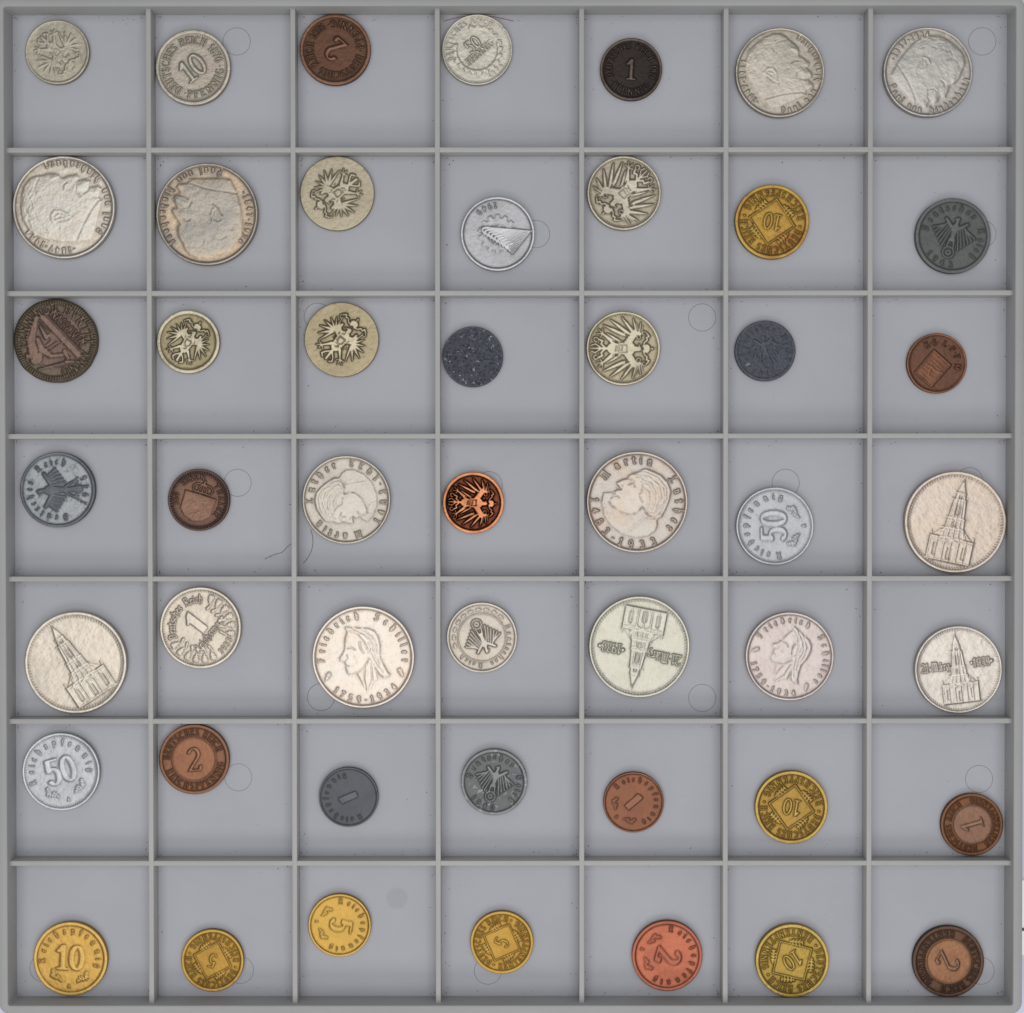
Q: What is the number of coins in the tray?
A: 49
